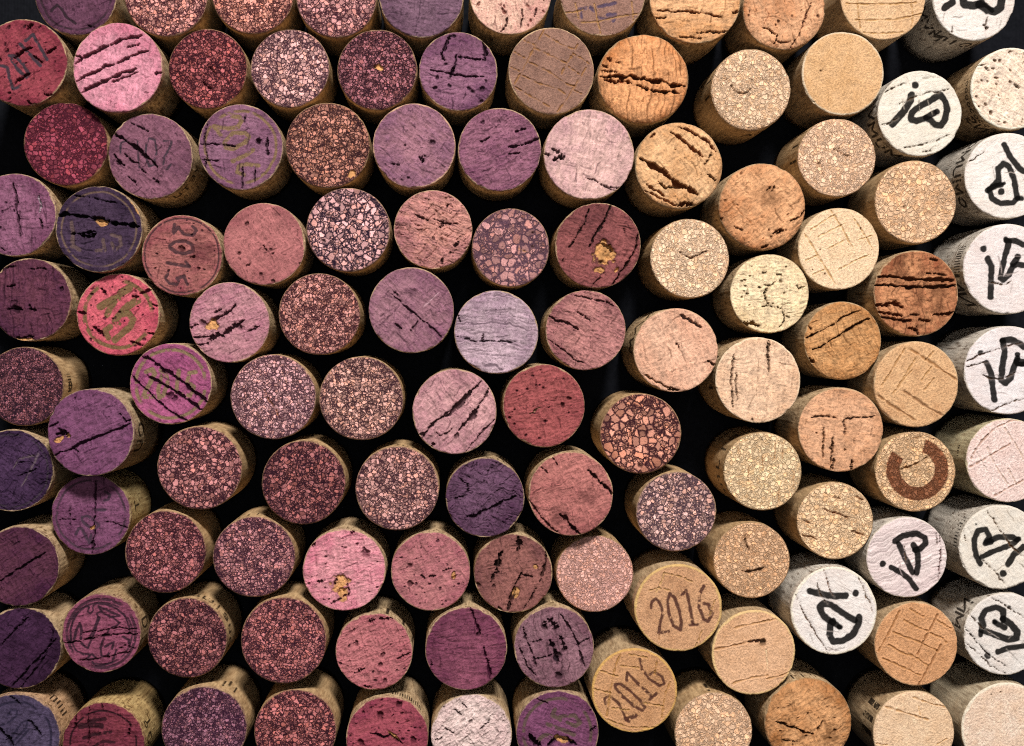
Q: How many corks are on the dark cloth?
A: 115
